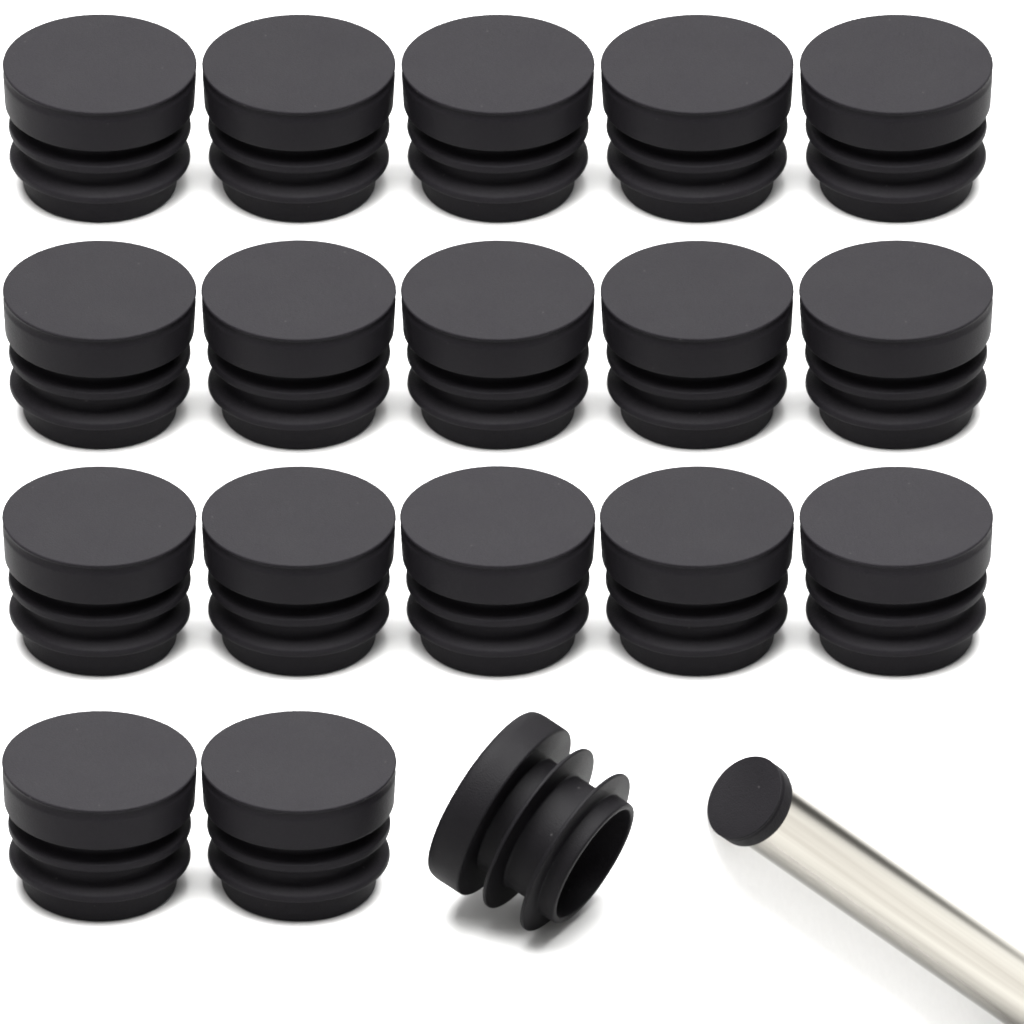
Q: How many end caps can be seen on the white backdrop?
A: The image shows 19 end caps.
